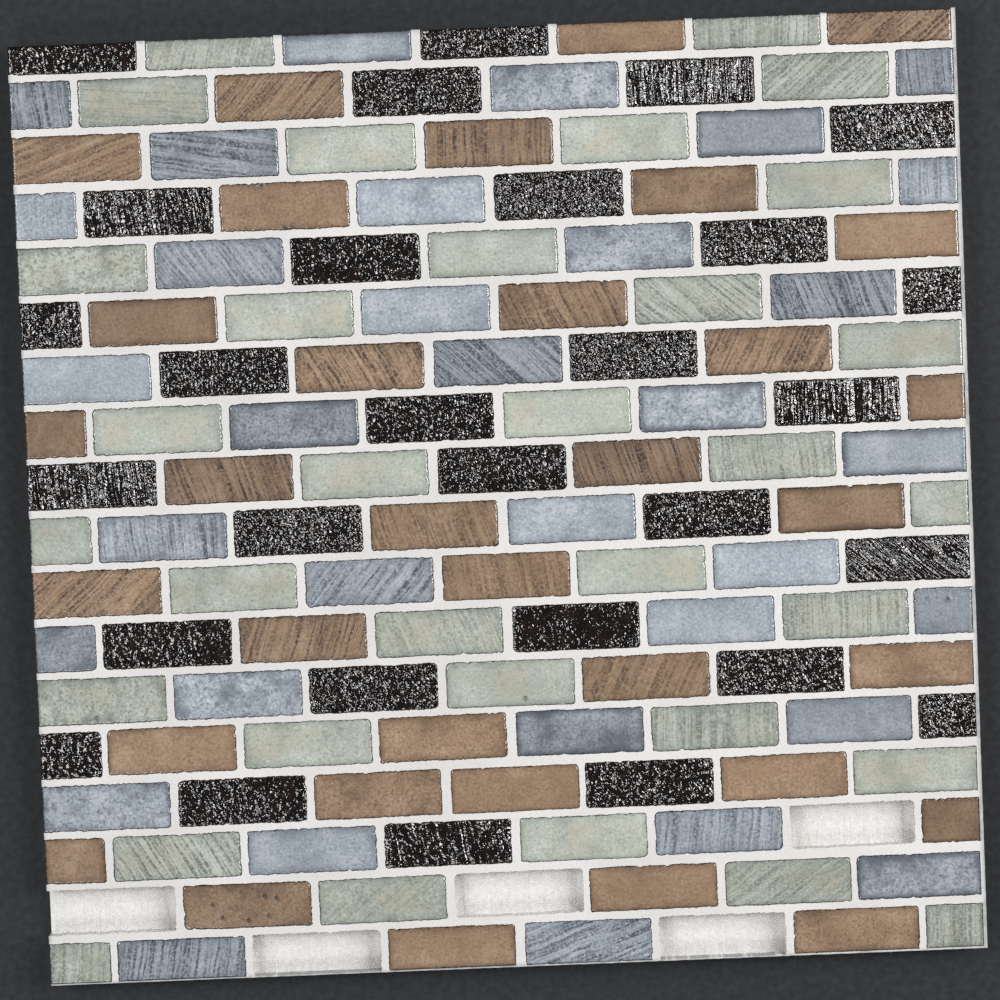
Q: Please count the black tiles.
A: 29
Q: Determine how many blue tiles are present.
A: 34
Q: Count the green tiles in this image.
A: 33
